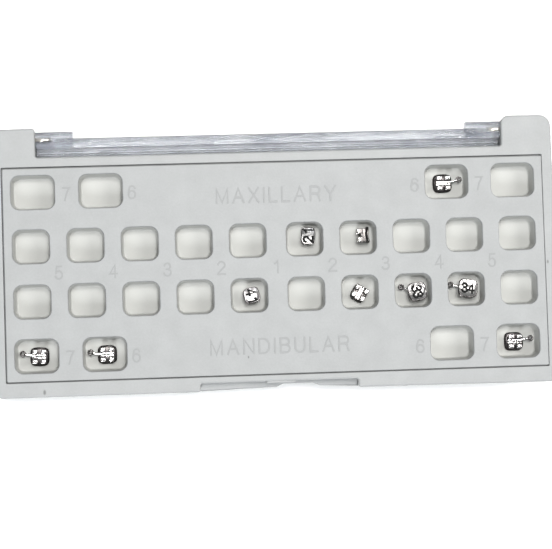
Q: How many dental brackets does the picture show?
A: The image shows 10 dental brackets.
